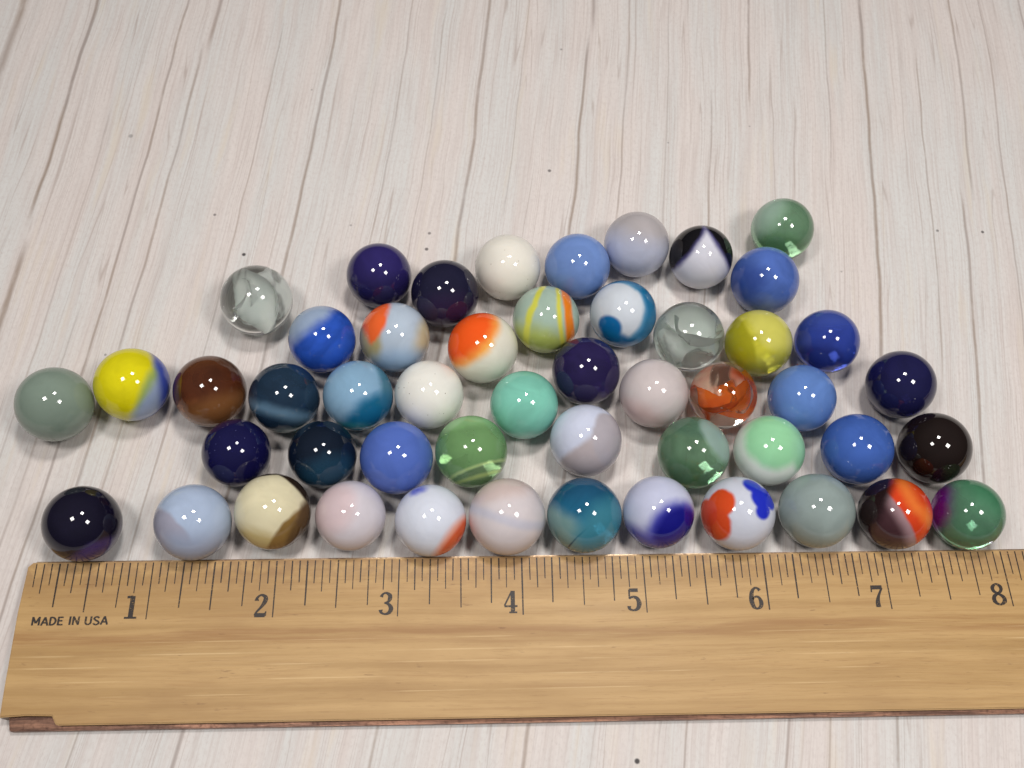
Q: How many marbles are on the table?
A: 50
